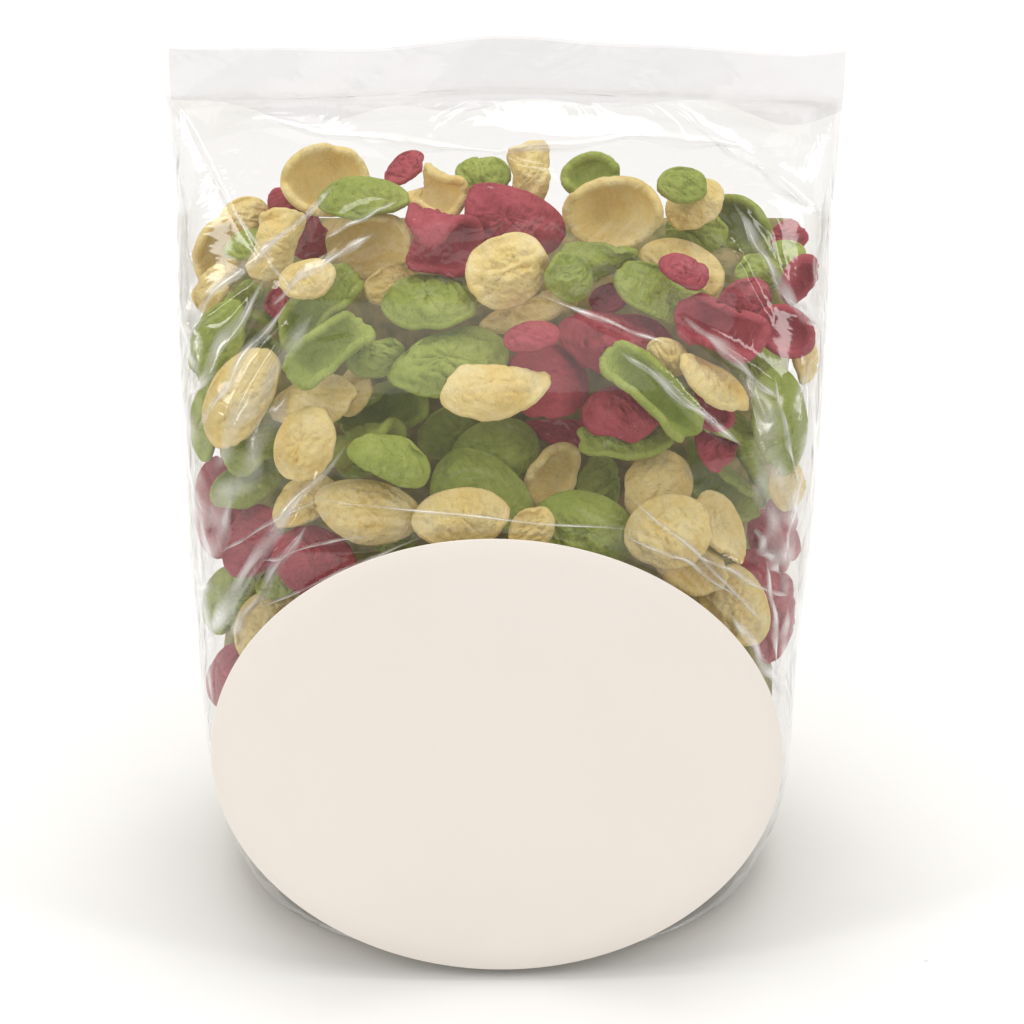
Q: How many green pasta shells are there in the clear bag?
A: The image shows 43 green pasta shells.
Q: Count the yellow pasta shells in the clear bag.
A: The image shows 35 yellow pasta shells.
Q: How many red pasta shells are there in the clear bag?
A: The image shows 27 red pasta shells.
